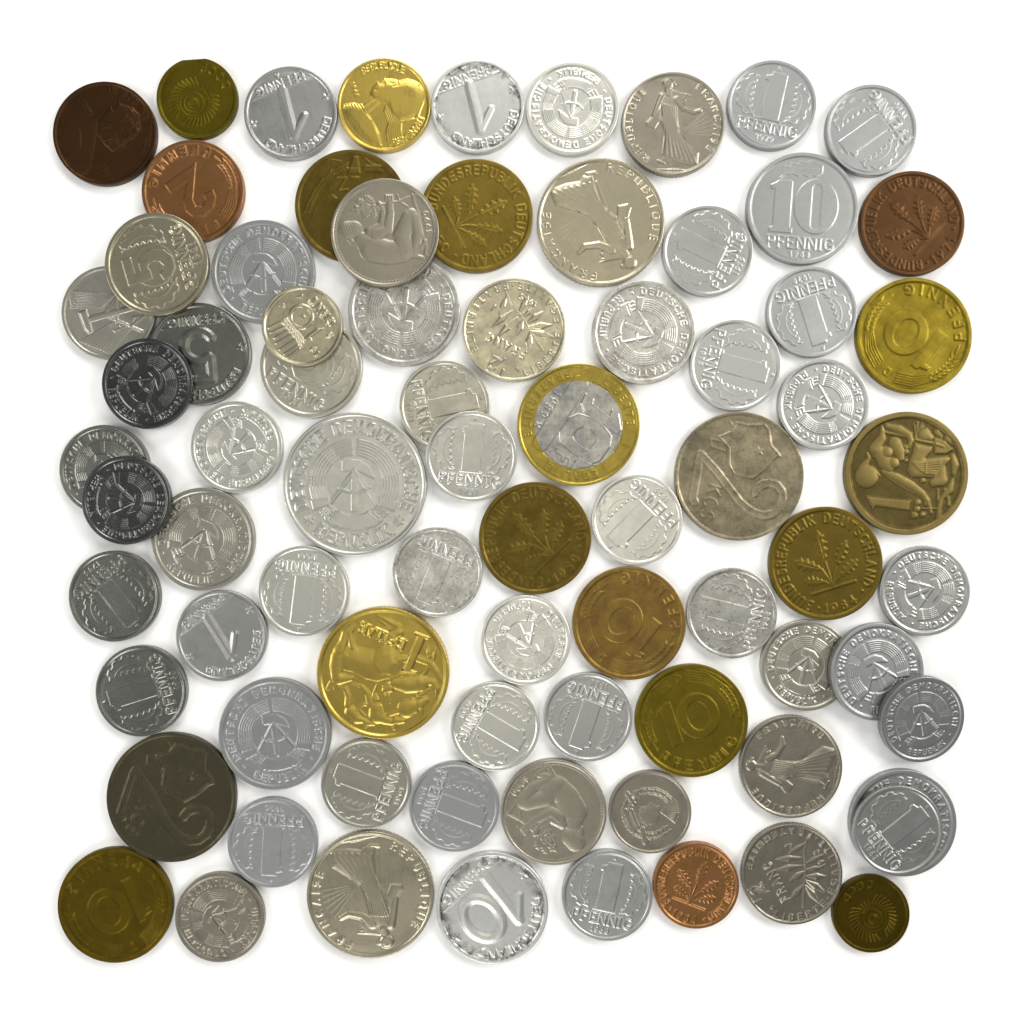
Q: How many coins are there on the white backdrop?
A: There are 78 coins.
